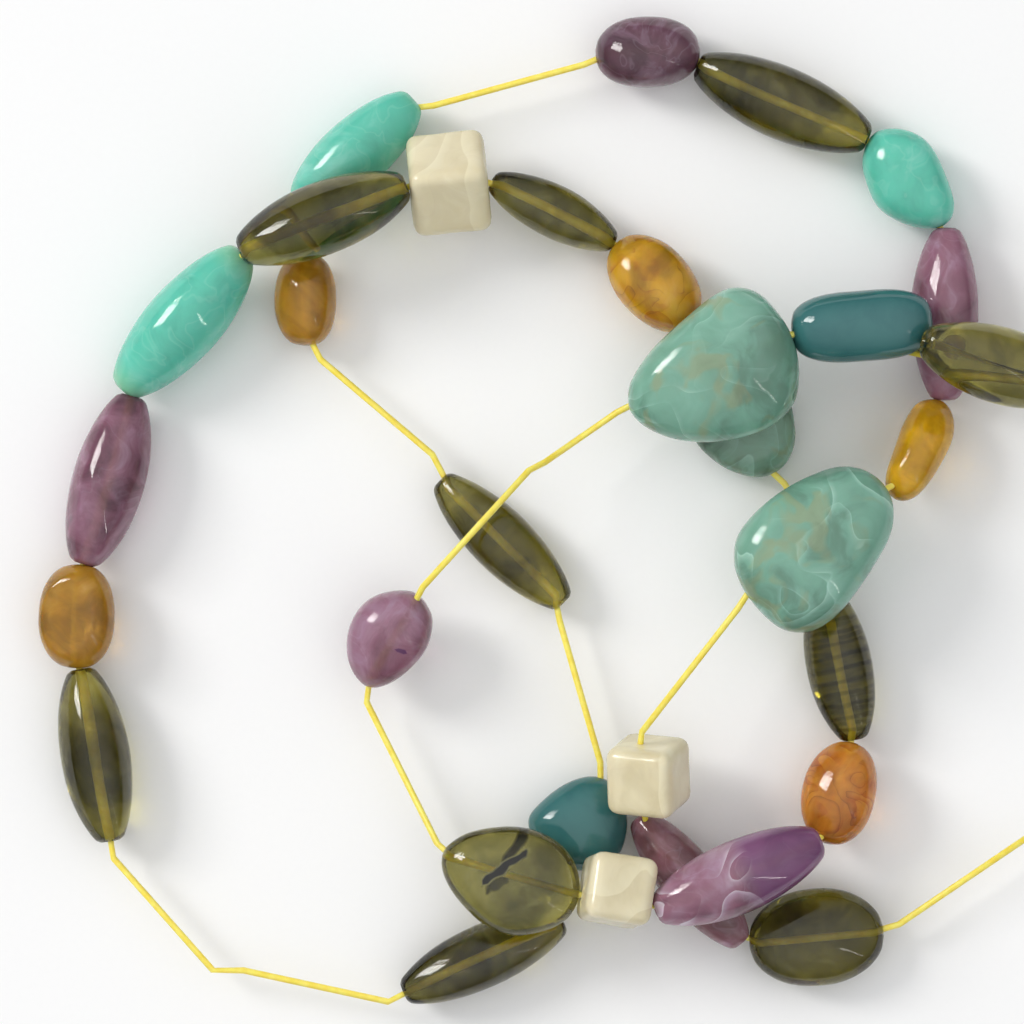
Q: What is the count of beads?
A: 32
